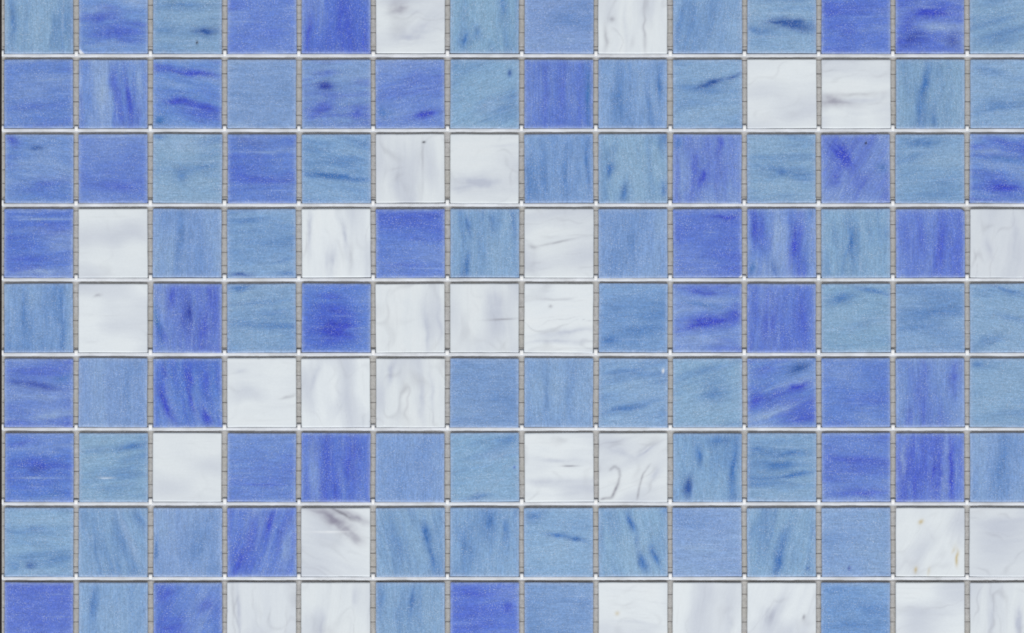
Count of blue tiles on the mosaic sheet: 96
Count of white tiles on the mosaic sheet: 30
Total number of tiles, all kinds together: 126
